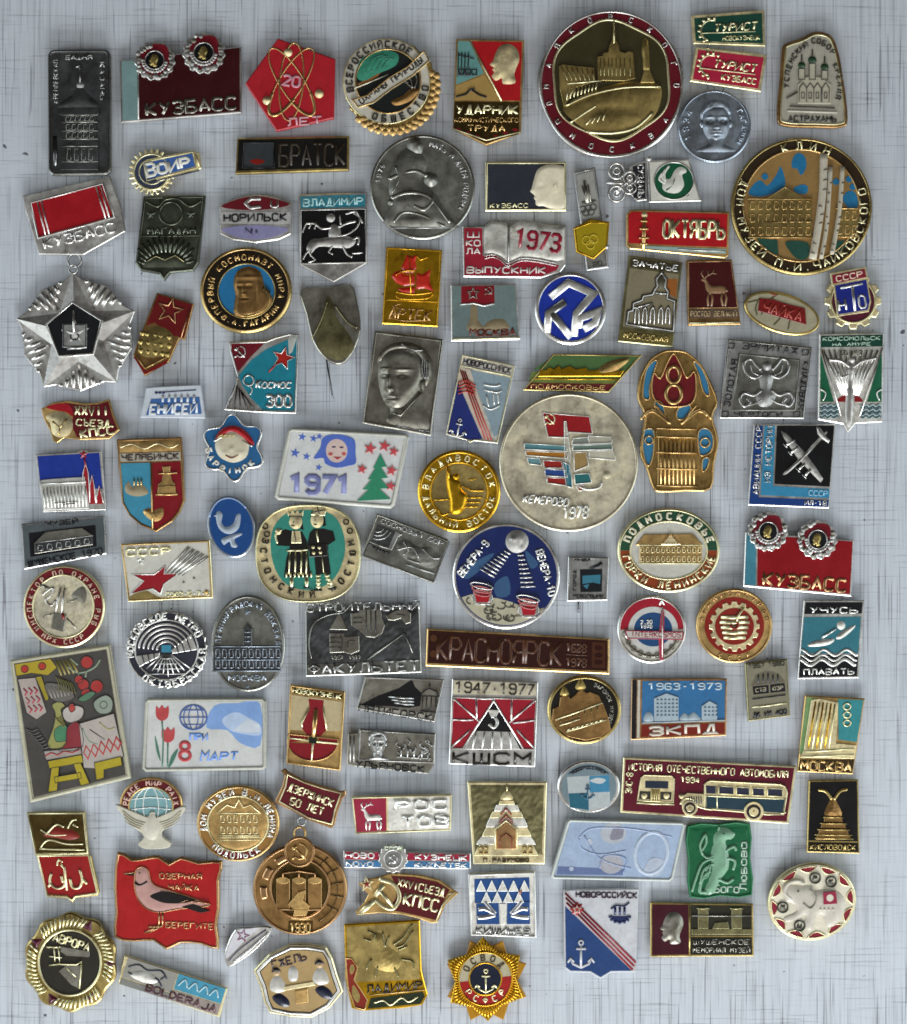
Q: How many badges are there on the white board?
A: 100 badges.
